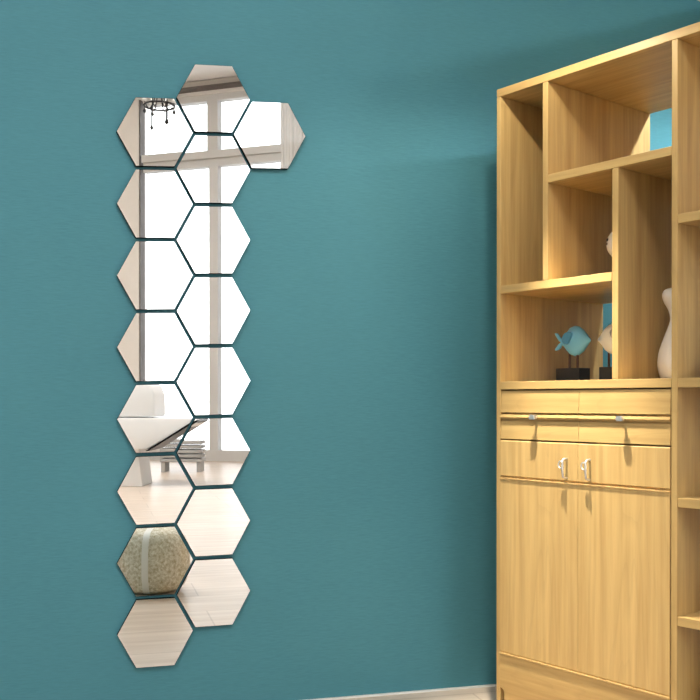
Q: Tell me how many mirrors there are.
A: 17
